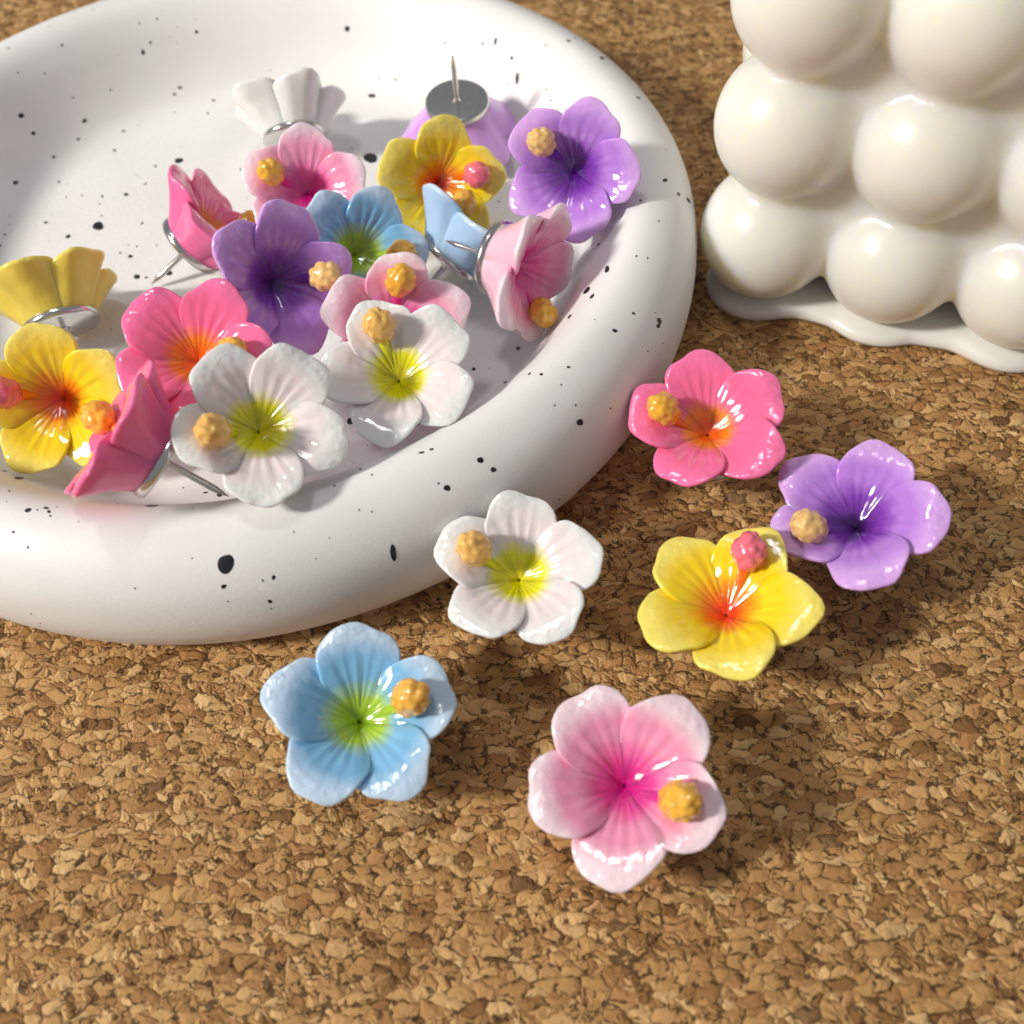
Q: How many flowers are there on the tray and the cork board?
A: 23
